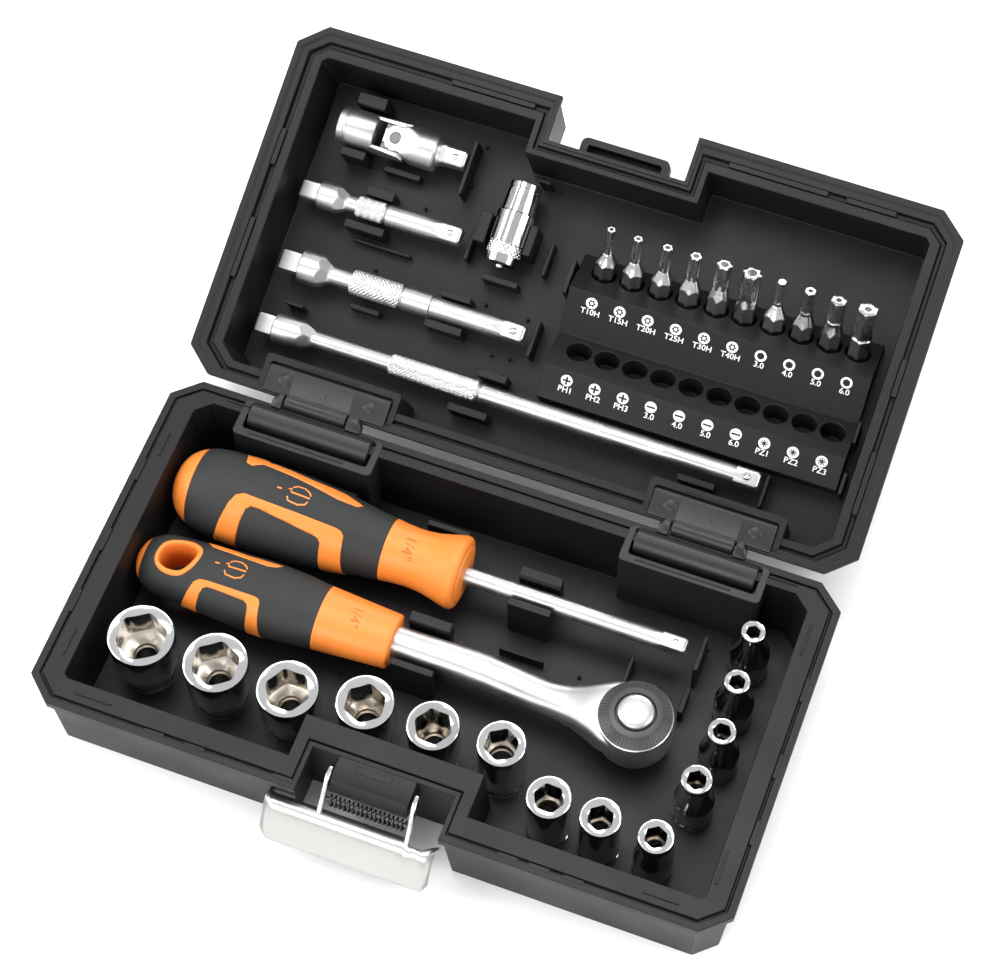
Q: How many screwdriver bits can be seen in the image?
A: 10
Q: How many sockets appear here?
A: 13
